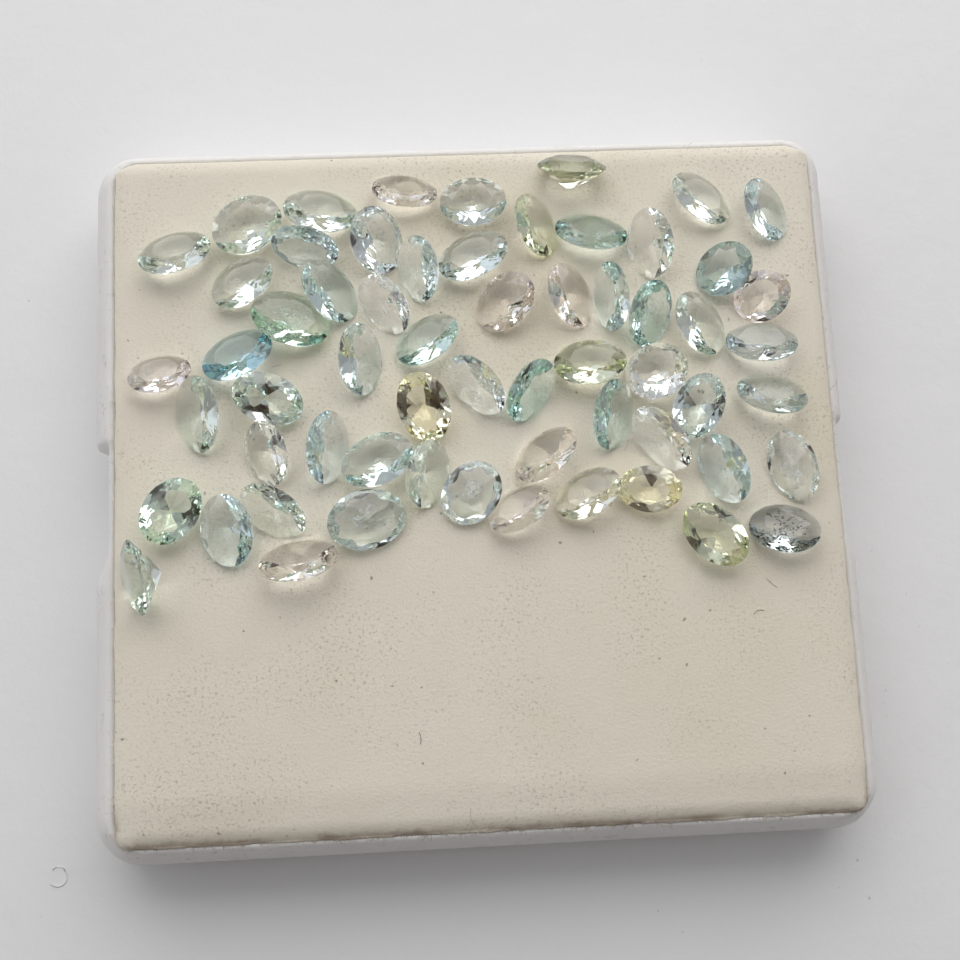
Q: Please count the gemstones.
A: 61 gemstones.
